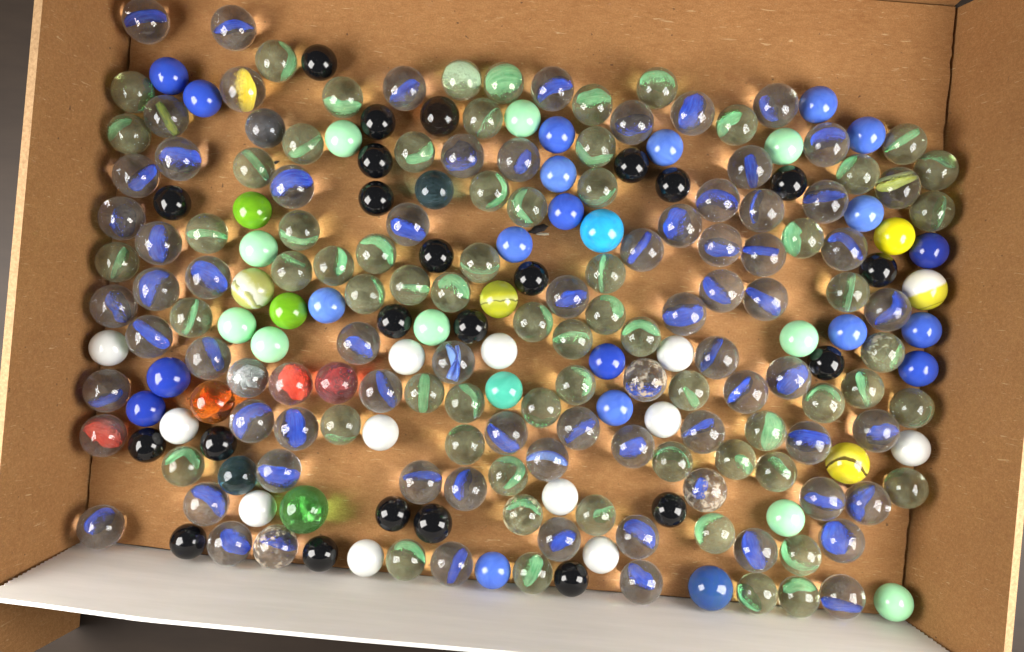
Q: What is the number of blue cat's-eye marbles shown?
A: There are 69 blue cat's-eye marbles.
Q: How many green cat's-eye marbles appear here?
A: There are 65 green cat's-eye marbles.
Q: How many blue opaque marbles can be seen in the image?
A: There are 22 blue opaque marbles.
